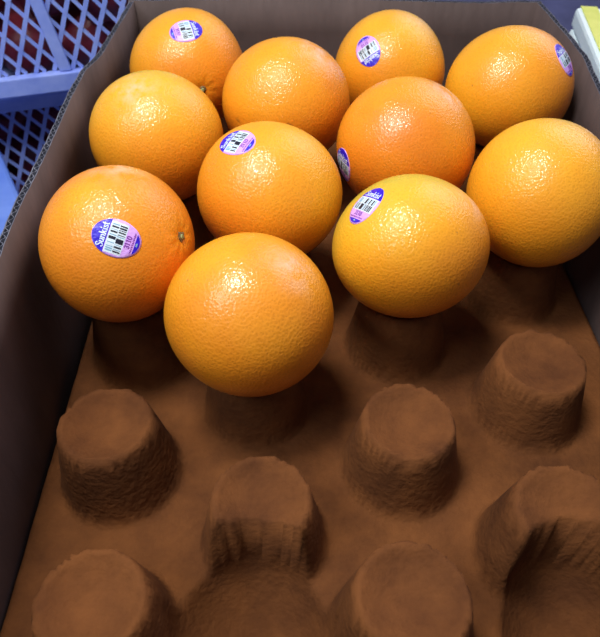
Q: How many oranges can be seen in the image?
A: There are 11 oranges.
